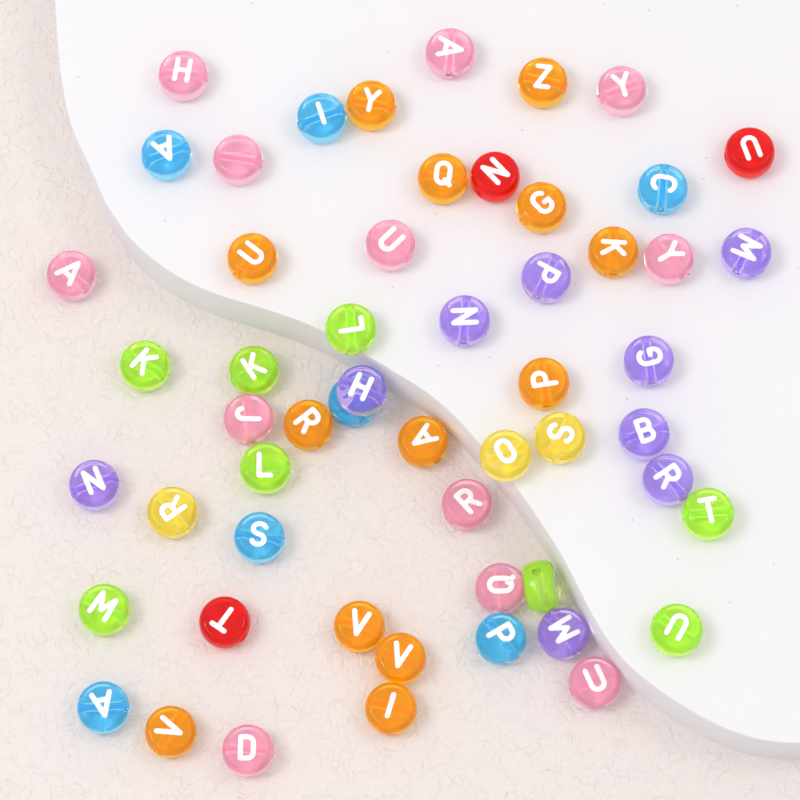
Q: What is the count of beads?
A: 55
